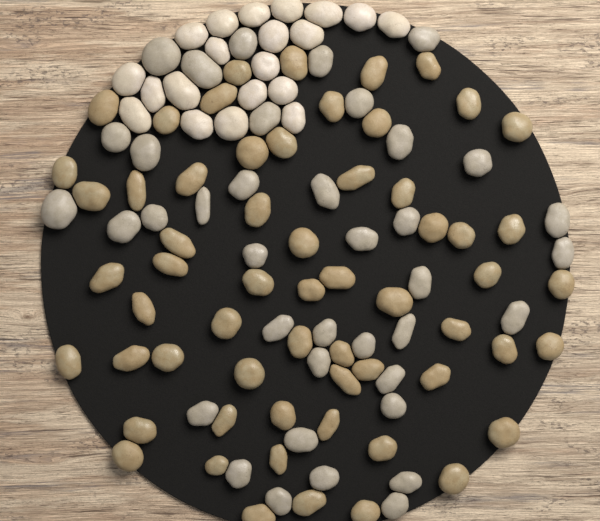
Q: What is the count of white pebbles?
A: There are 20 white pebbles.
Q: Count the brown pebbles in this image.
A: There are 60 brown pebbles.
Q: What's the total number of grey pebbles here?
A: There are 38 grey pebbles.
